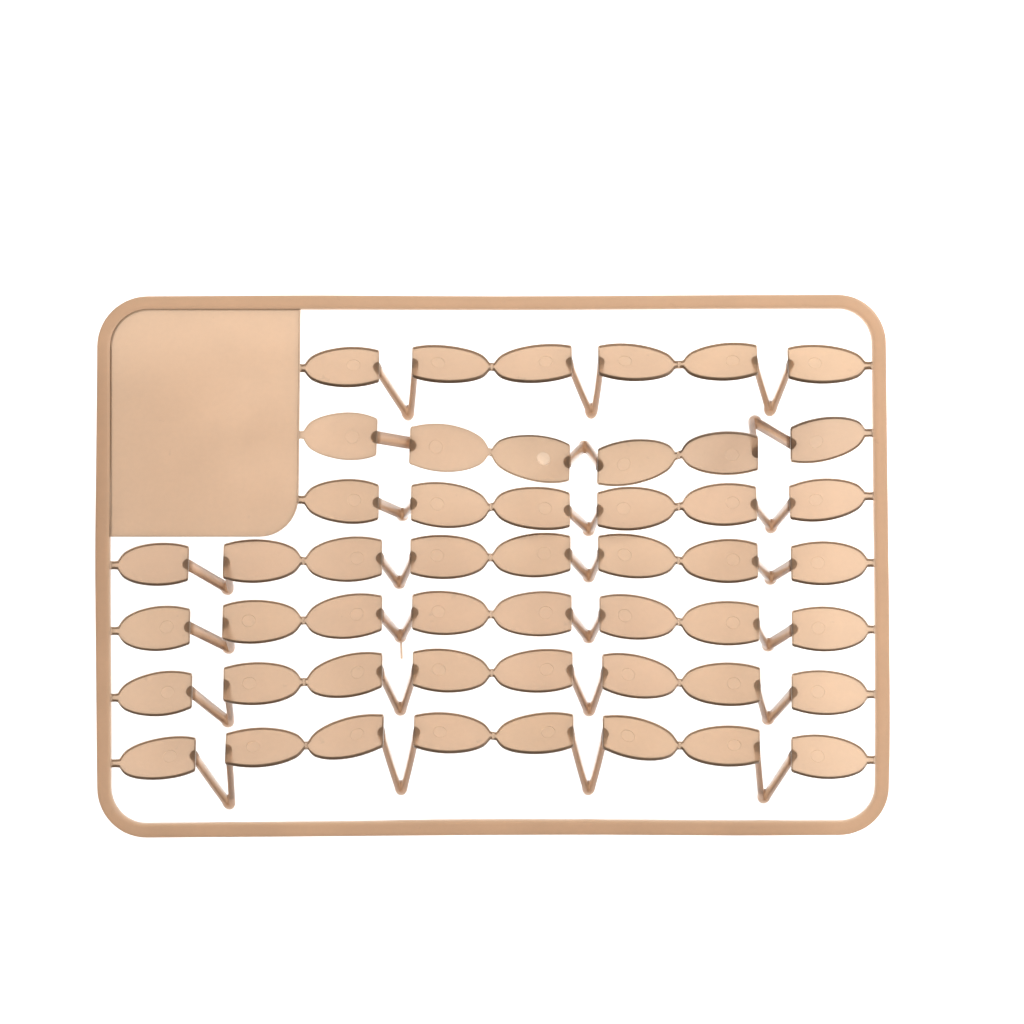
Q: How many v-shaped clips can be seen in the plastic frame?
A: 25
